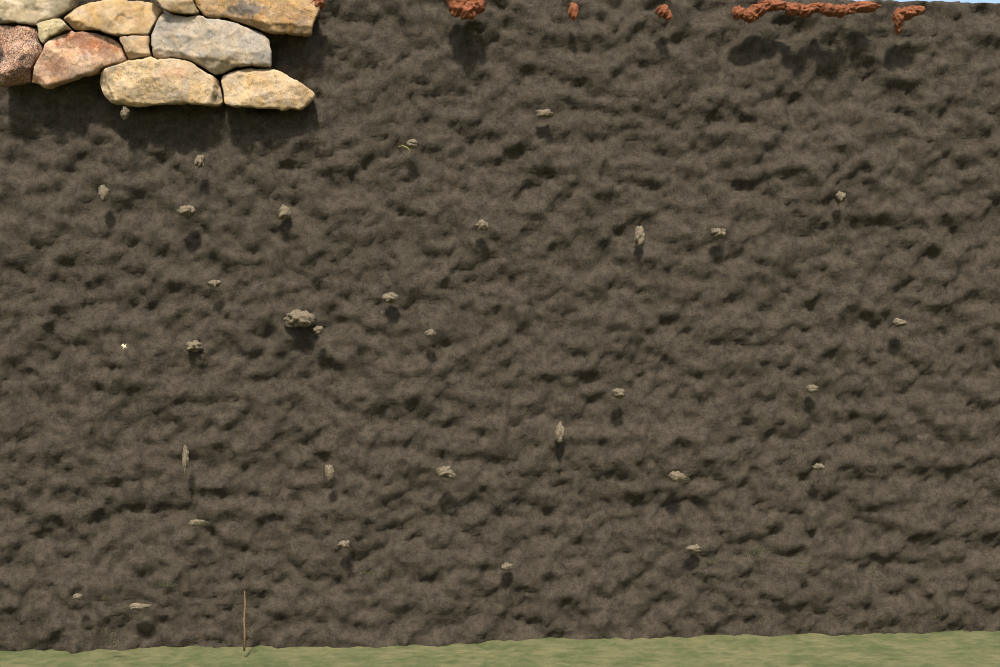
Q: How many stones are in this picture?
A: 11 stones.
